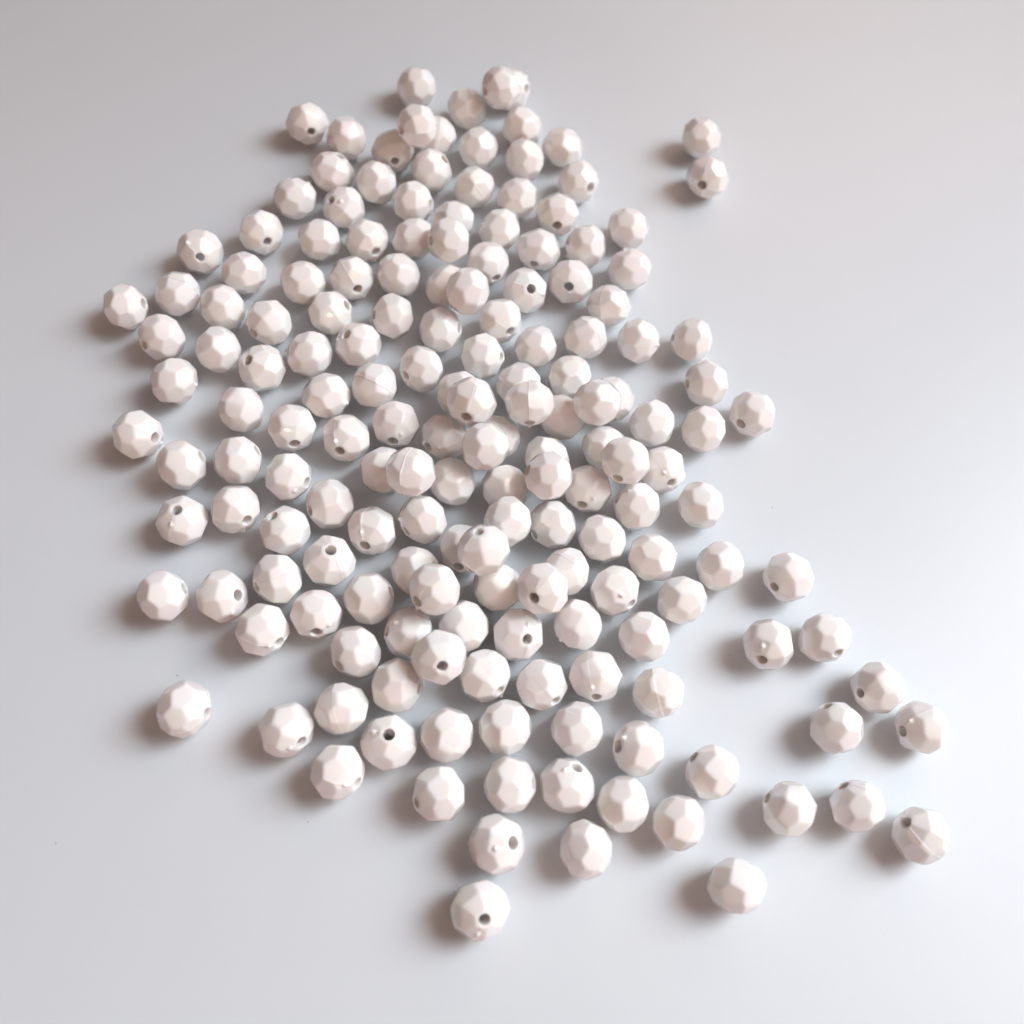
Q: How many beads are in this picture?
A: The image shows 171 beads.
